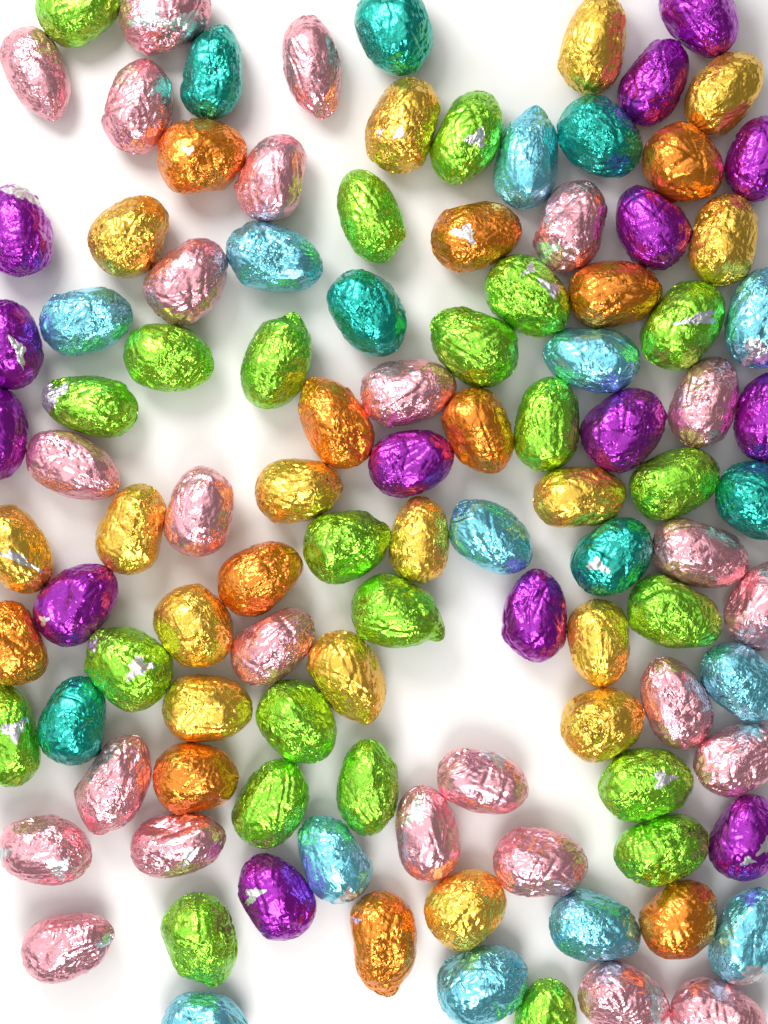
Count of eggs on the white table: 108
